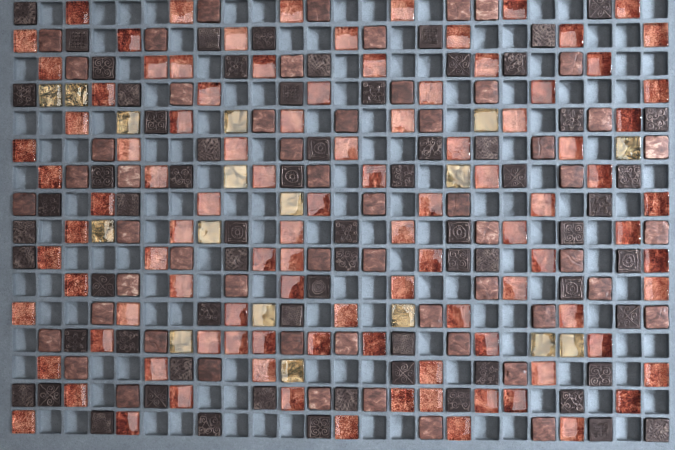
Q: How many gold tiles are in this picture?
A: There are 17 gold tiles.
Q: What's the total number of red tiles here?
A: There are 102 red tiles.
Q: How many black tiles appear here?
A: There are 68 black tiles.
